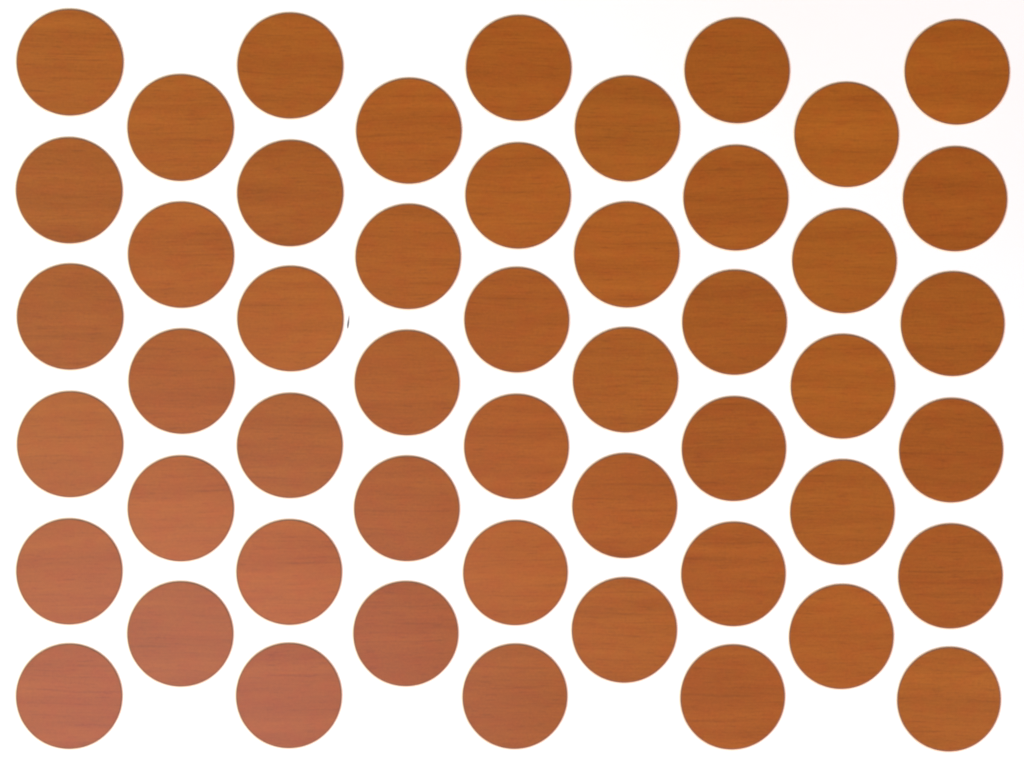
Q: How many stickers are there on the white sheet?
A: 50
